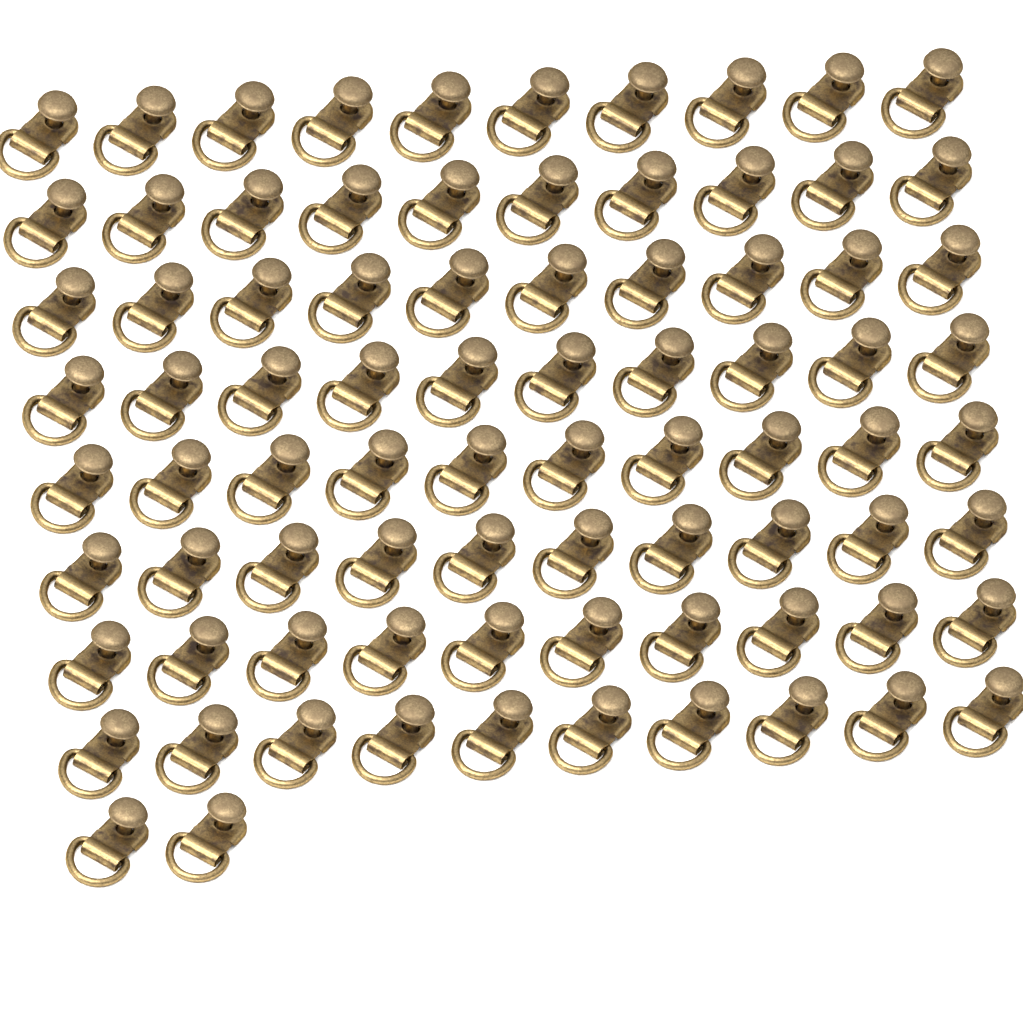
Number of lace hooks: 82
